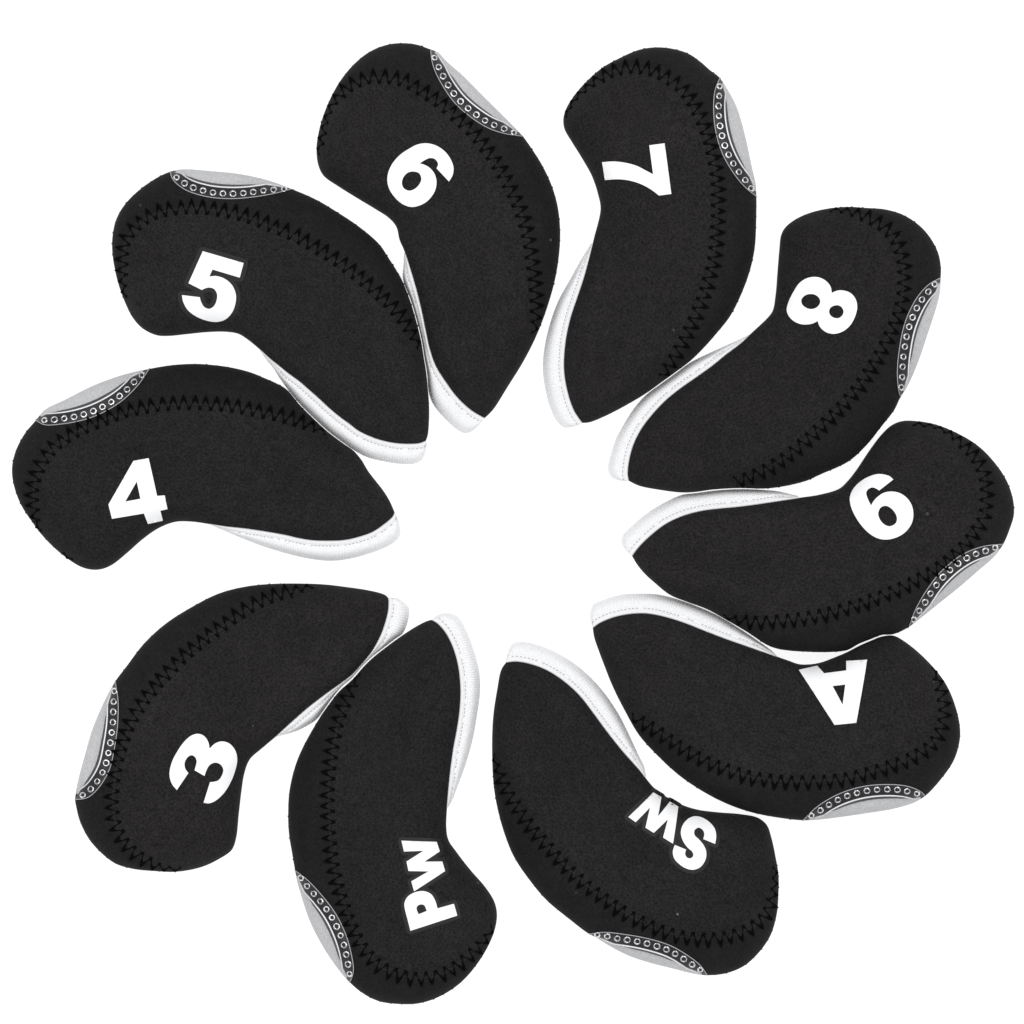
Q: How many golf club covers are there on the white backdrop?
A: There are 10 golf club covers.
